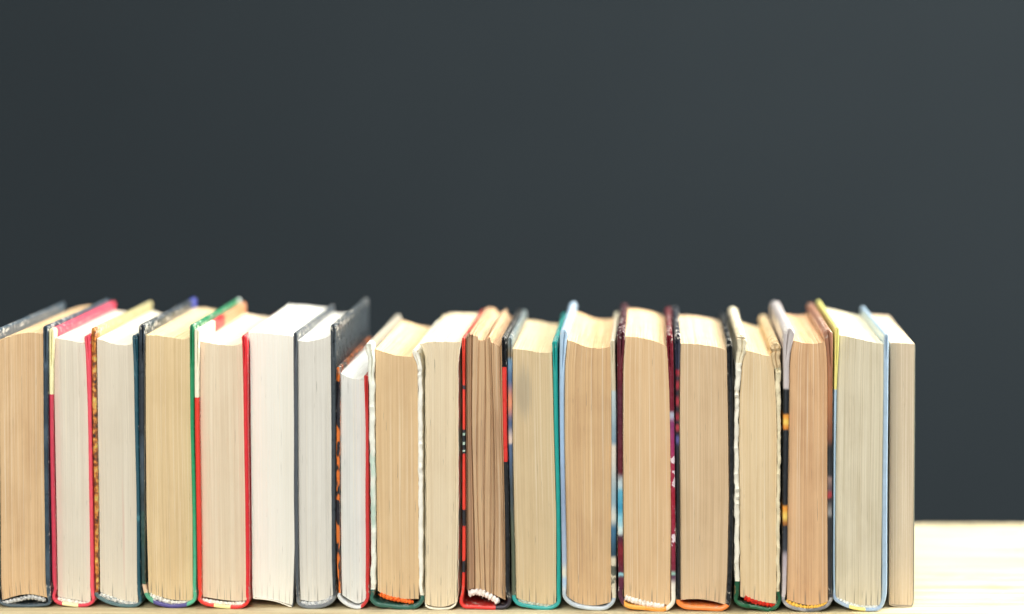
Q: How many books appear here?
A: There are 19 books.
